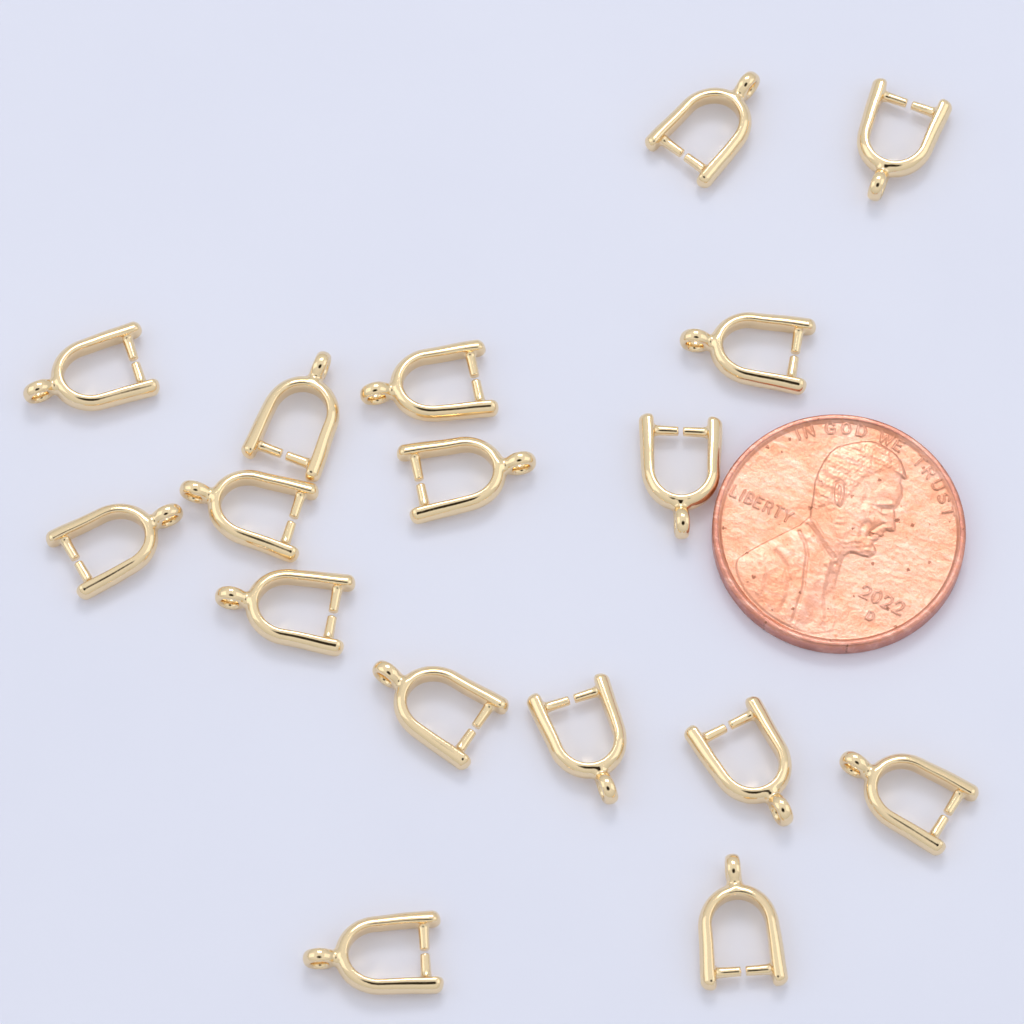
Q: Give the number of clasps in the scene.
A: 17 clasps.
